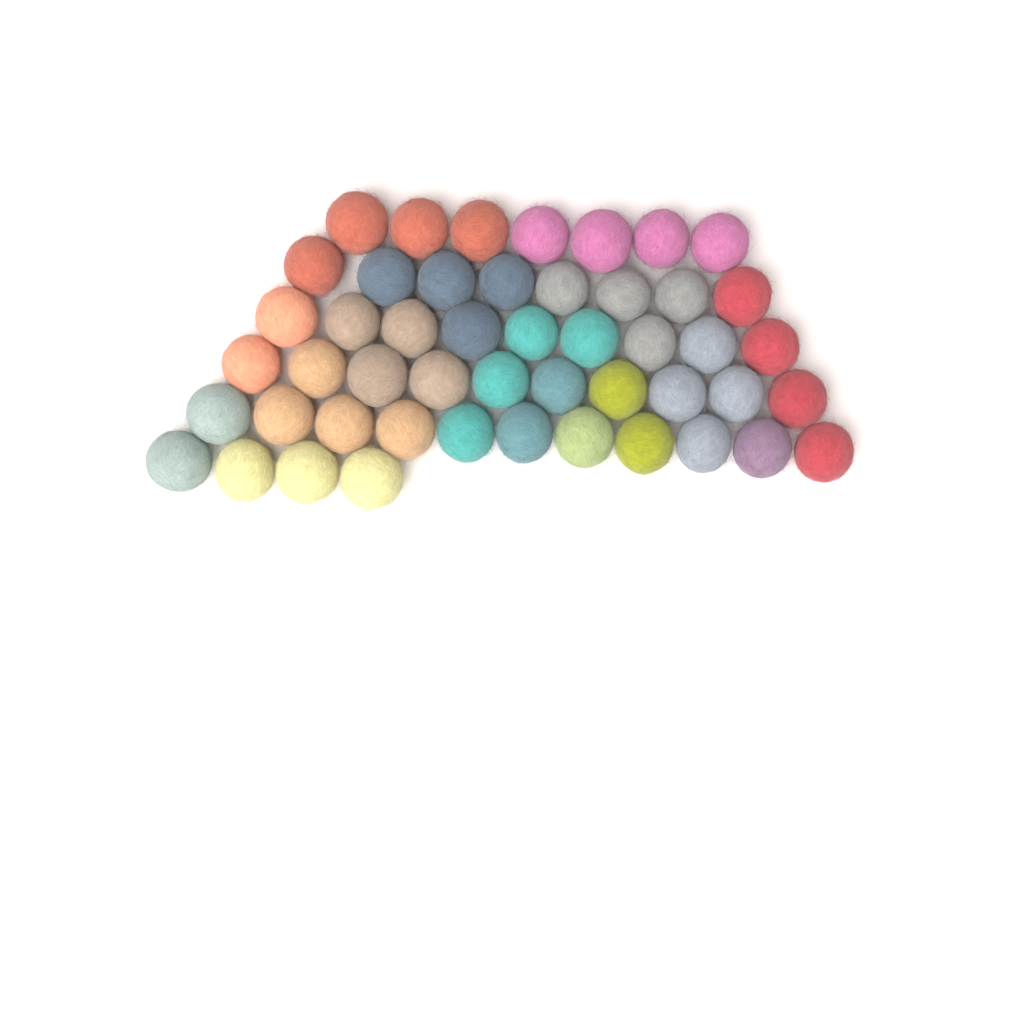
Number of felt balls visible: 49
